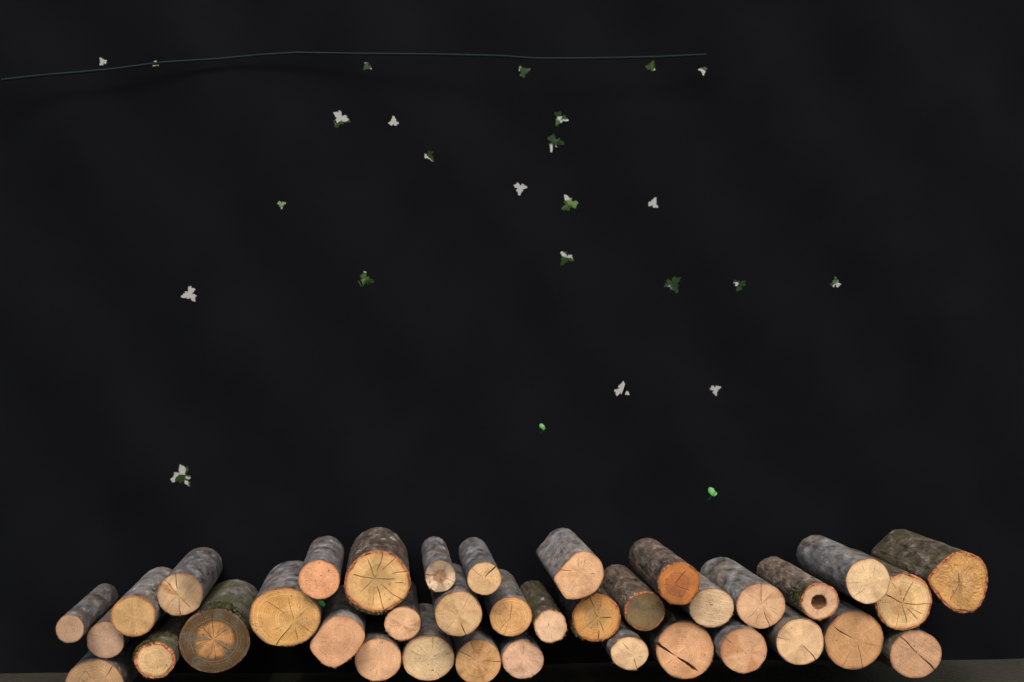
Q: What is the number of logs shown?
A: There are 37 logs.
